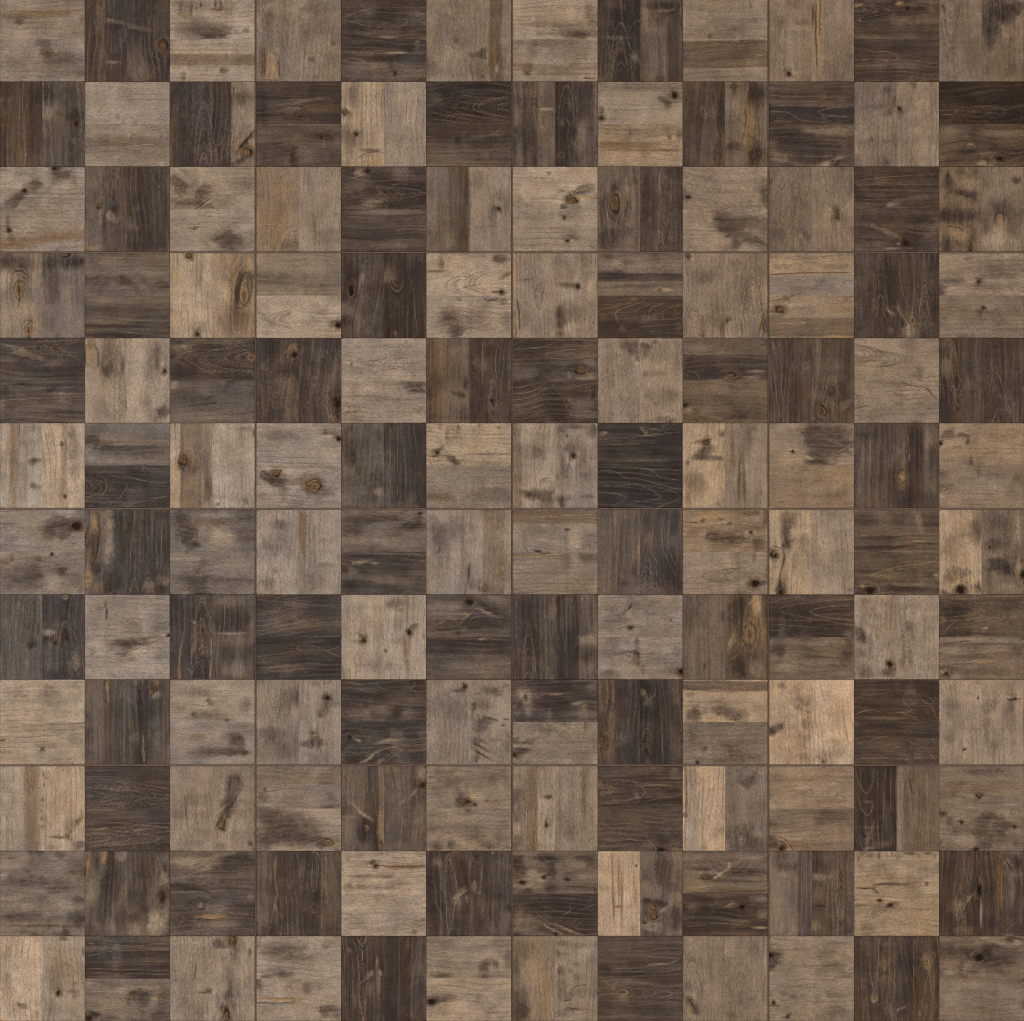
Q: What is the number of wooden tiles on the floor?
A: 144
